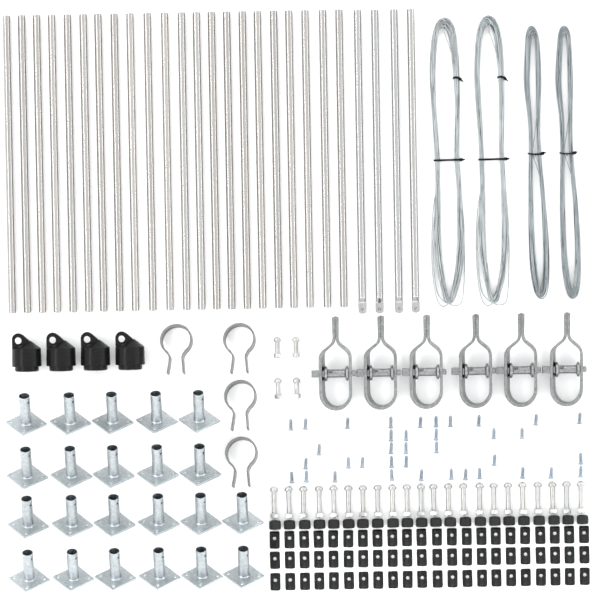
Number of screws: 37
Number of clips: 66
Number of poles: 26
